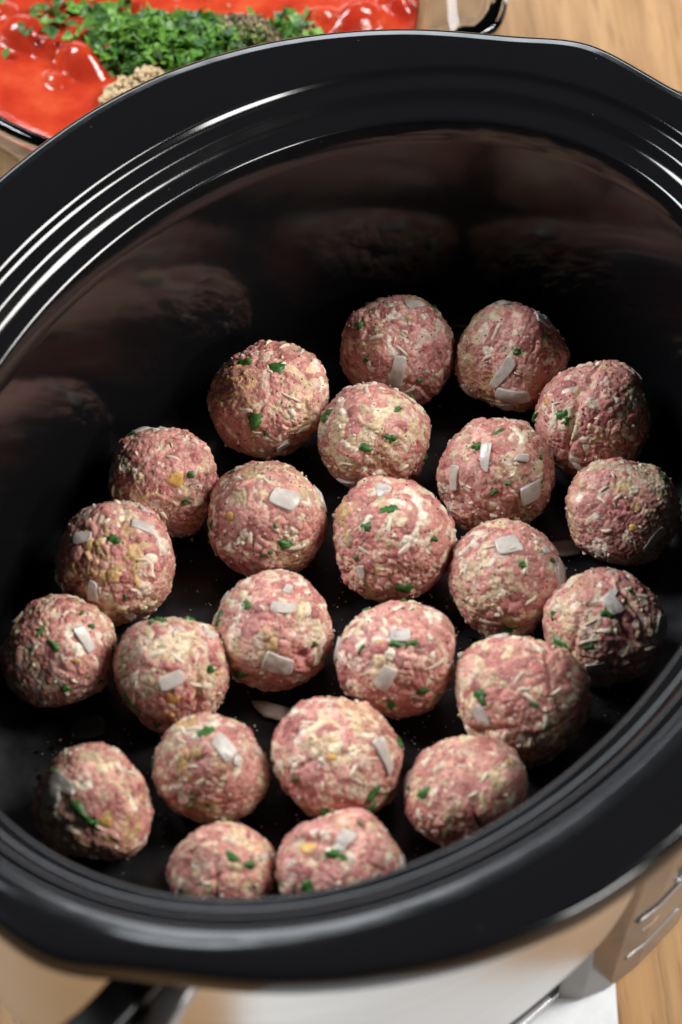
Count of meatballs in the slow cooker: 24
